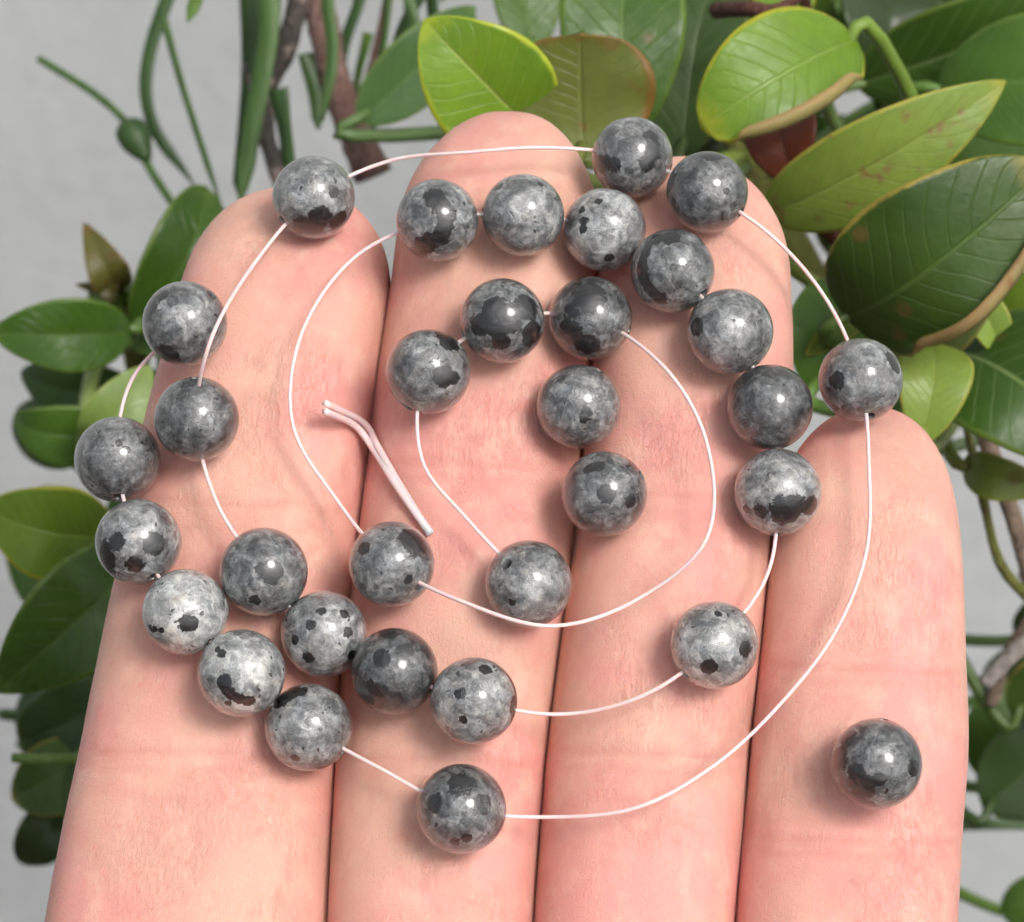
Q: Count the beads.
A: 32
